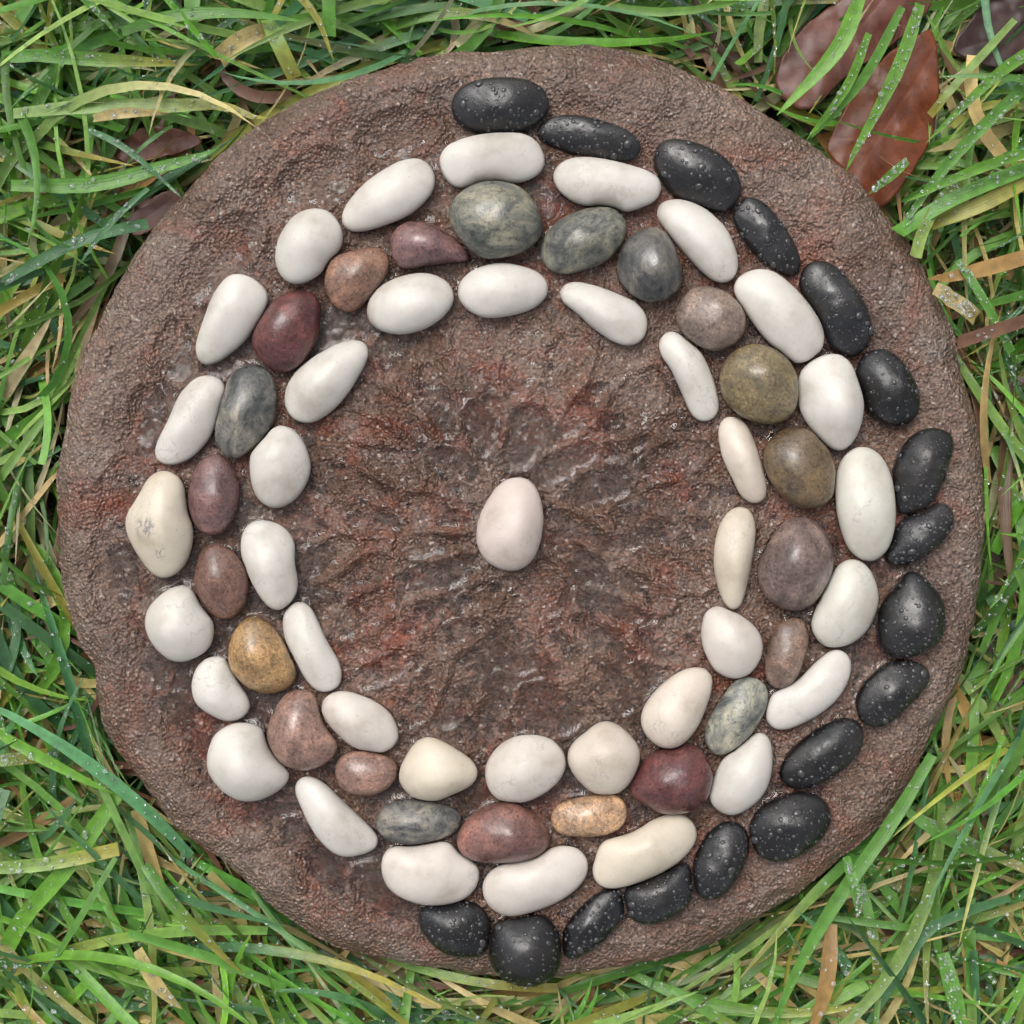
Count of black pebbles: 17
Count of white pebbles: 38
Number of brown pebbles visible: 16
